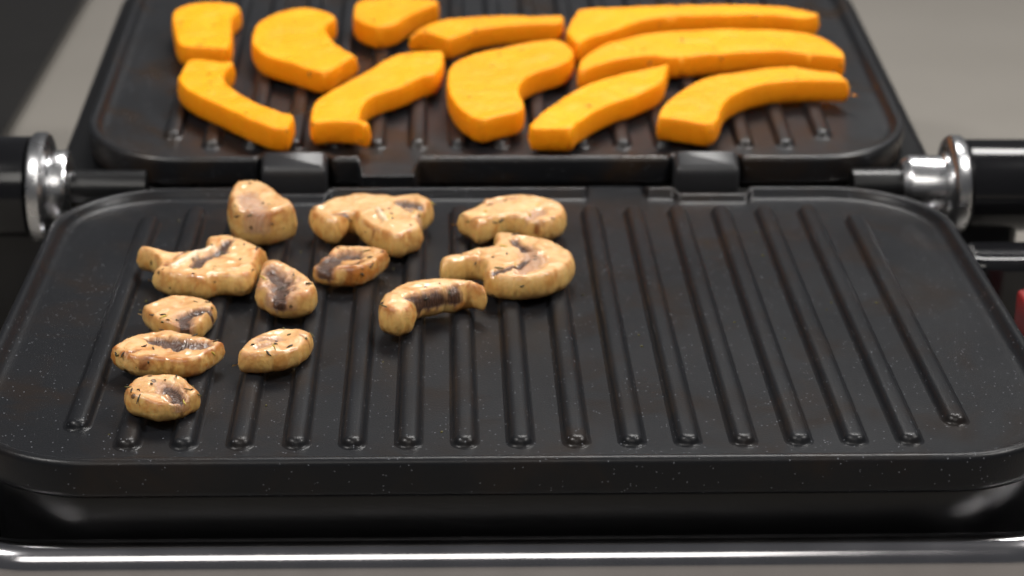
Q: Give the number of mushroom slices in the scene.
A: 12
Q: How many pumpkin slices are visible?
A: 11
